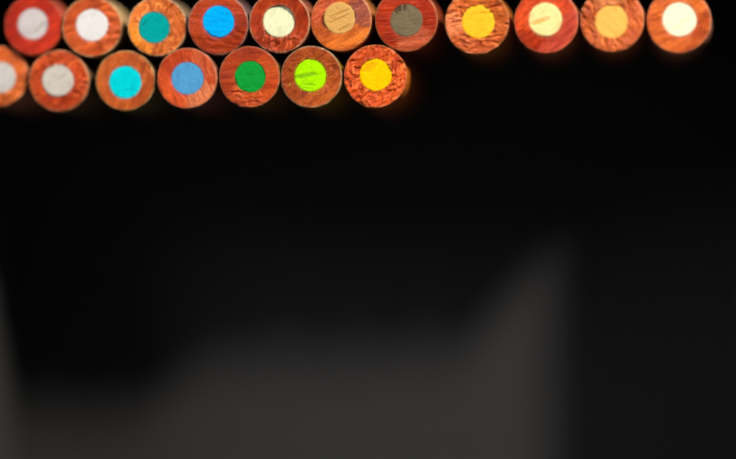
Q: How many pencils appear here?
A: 18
